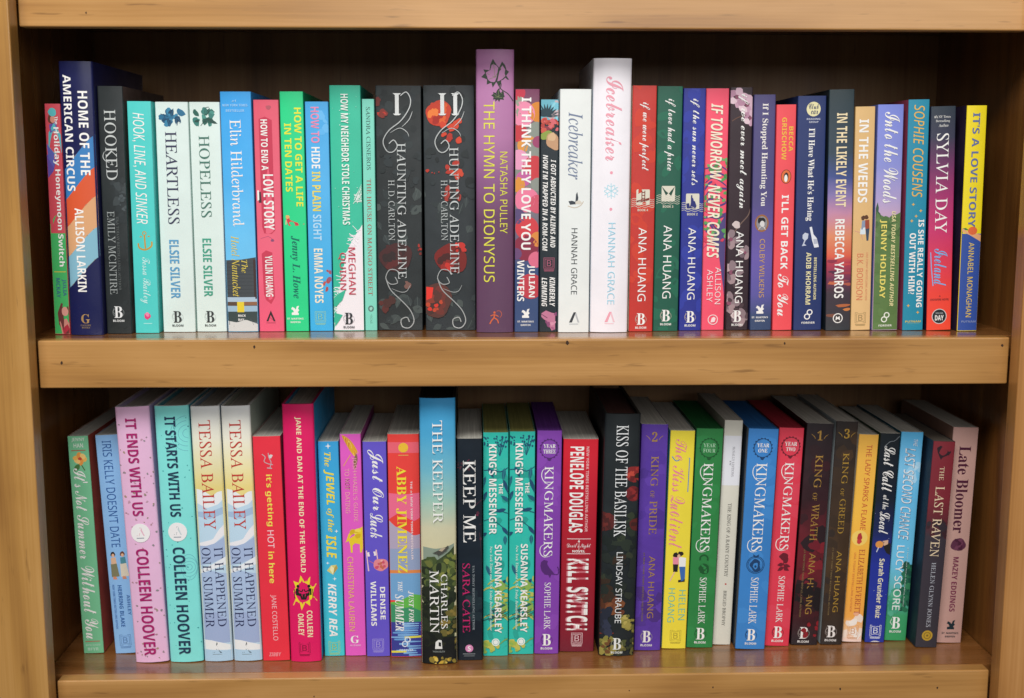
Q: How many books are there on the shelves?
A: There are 65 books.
